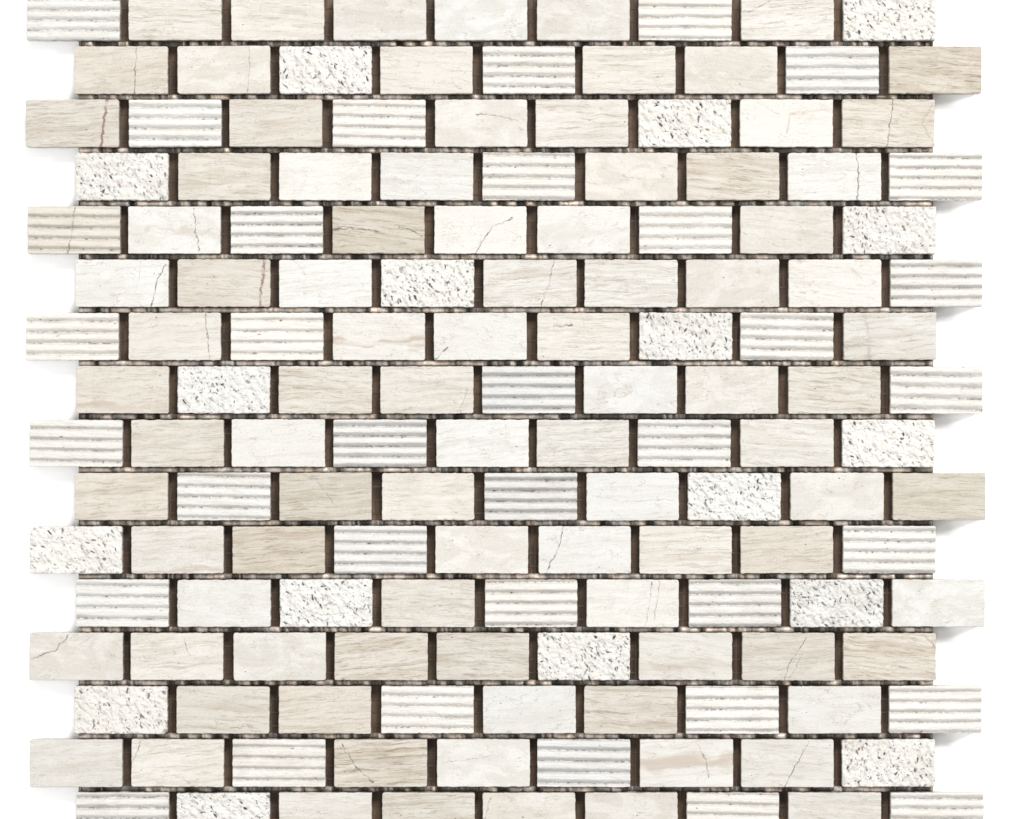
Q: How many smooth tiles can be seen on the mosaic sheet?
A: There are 92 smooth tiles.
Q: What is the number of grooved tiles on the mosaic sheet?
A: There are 35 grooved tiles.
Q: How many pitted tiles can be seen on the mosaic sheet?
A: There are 17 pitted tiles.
